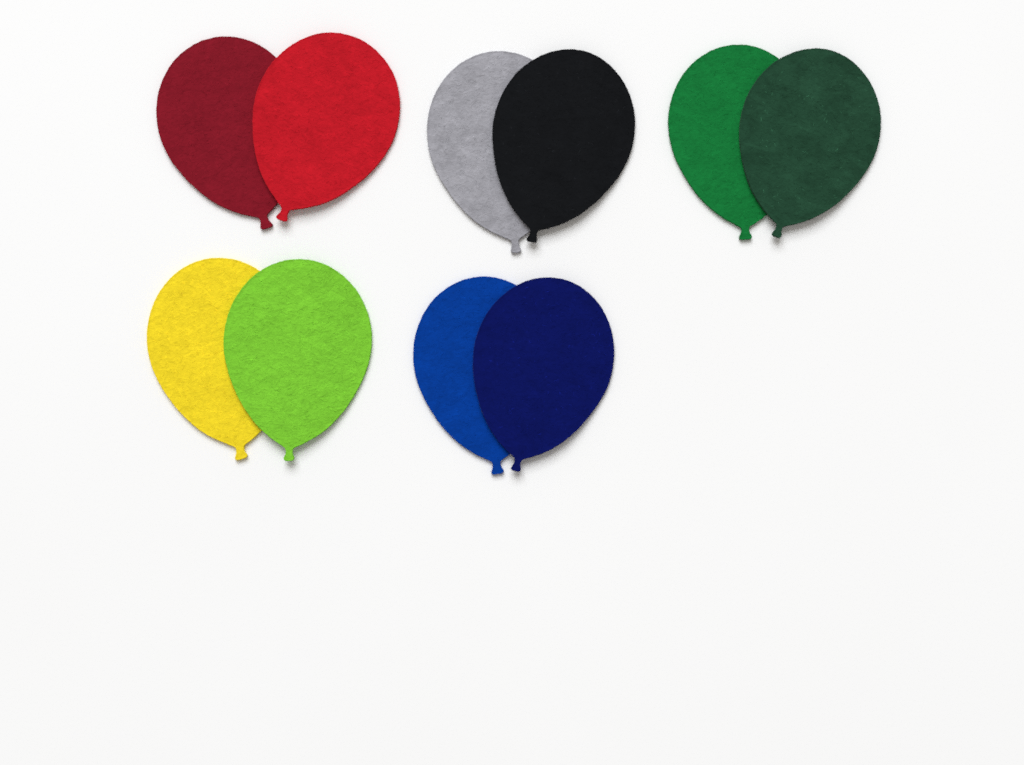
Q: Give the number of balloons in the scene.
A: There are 10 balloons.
